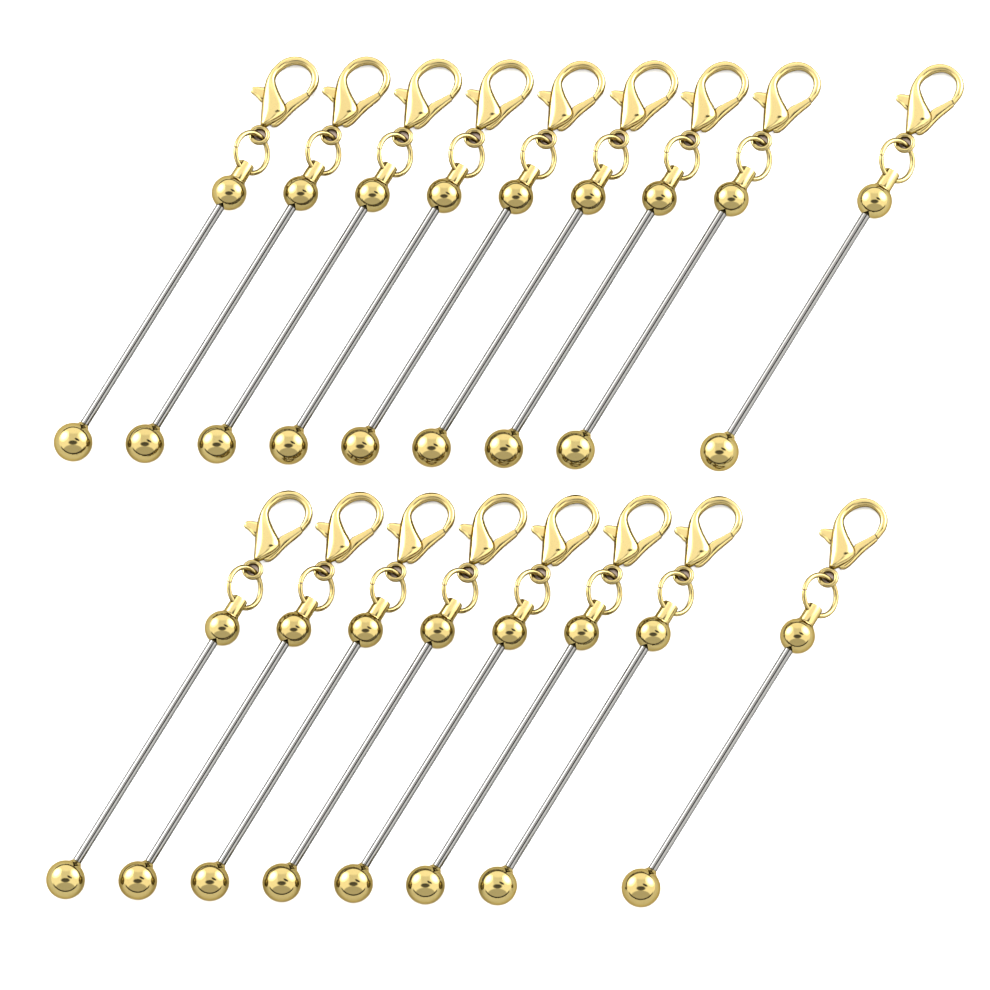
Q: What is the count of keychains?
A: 17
